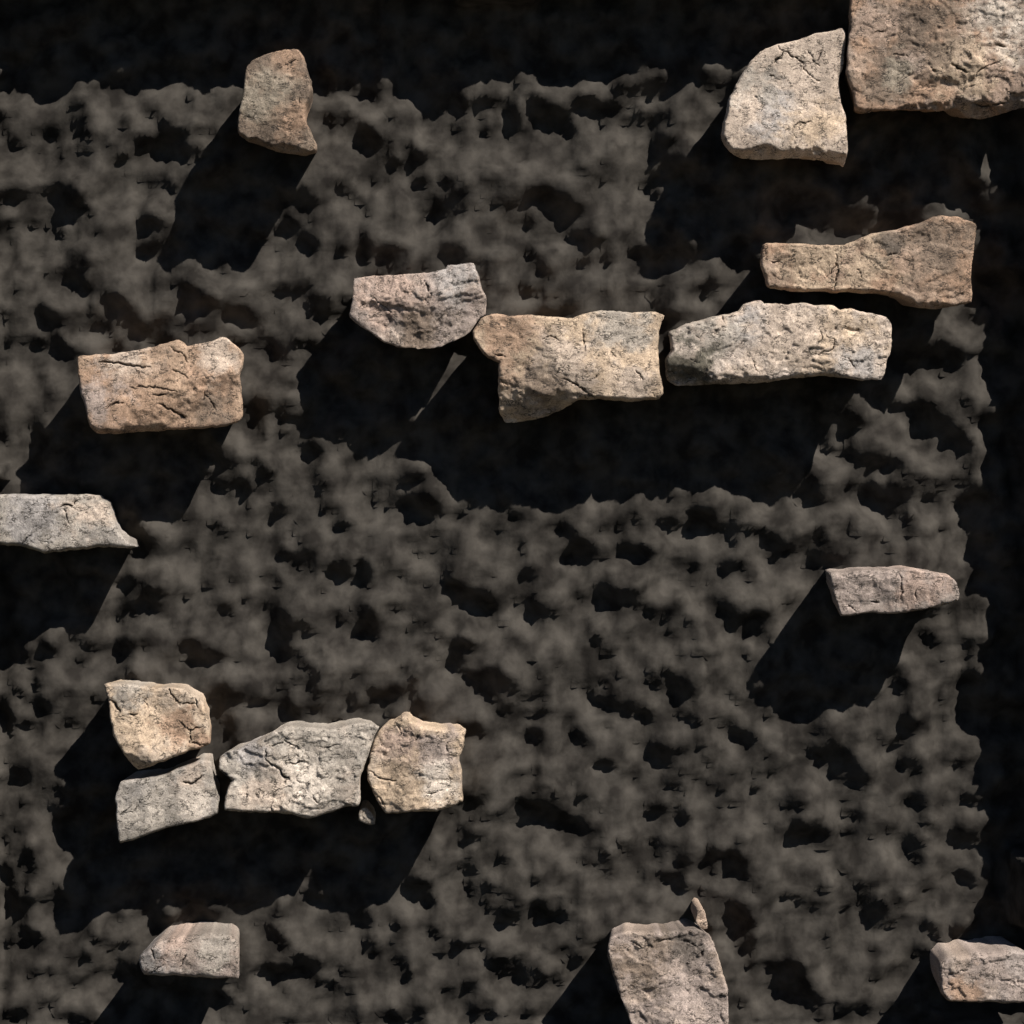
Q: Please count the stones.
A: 19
